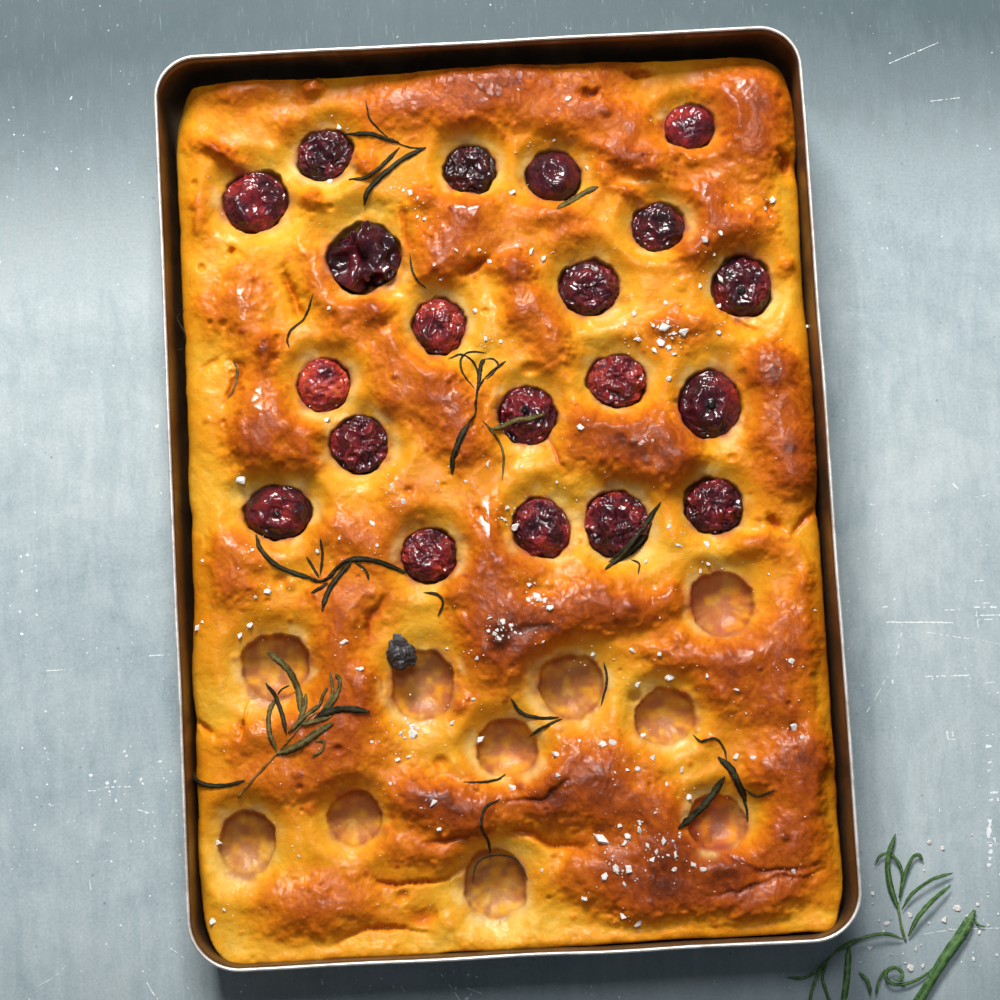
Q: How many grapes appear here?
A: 20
